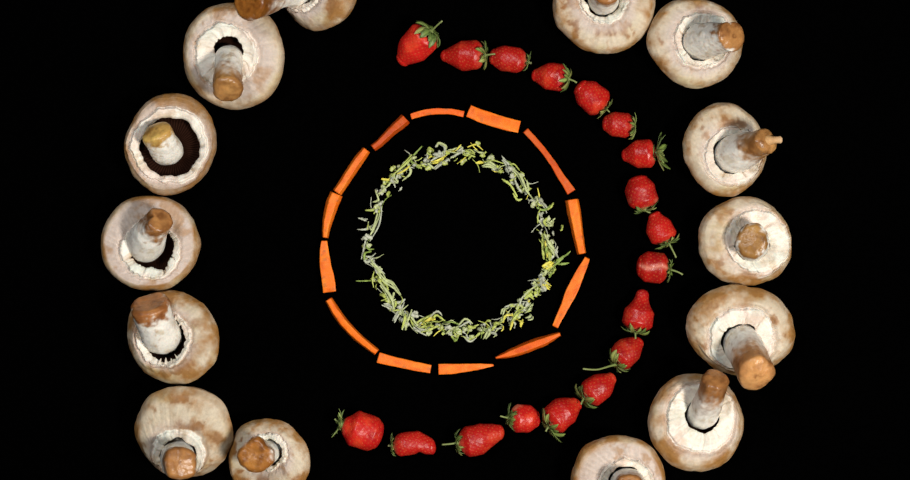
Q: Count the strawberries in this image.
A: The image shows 18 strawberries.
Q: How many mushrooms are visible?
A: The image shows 14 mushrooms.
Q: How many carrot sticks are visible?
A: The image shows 13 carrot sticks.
